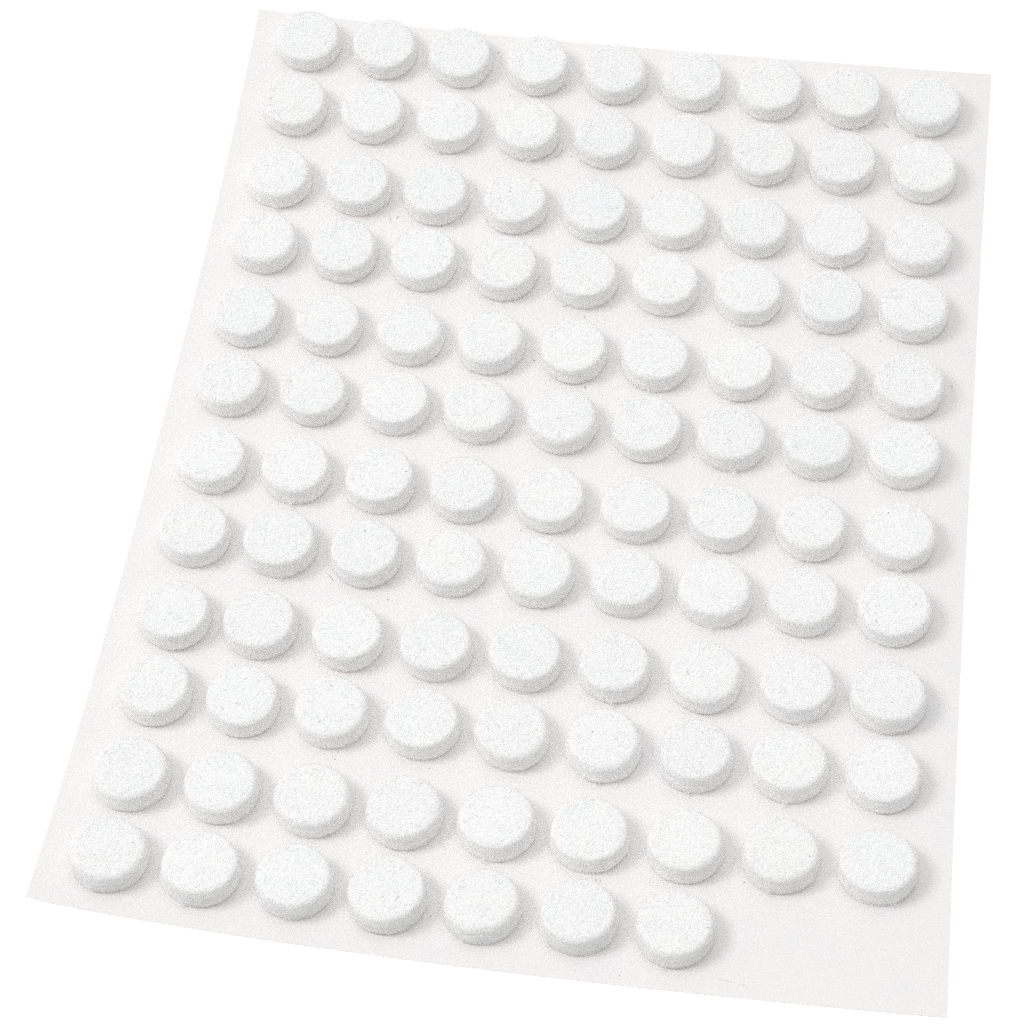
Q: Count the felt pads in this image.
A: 106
